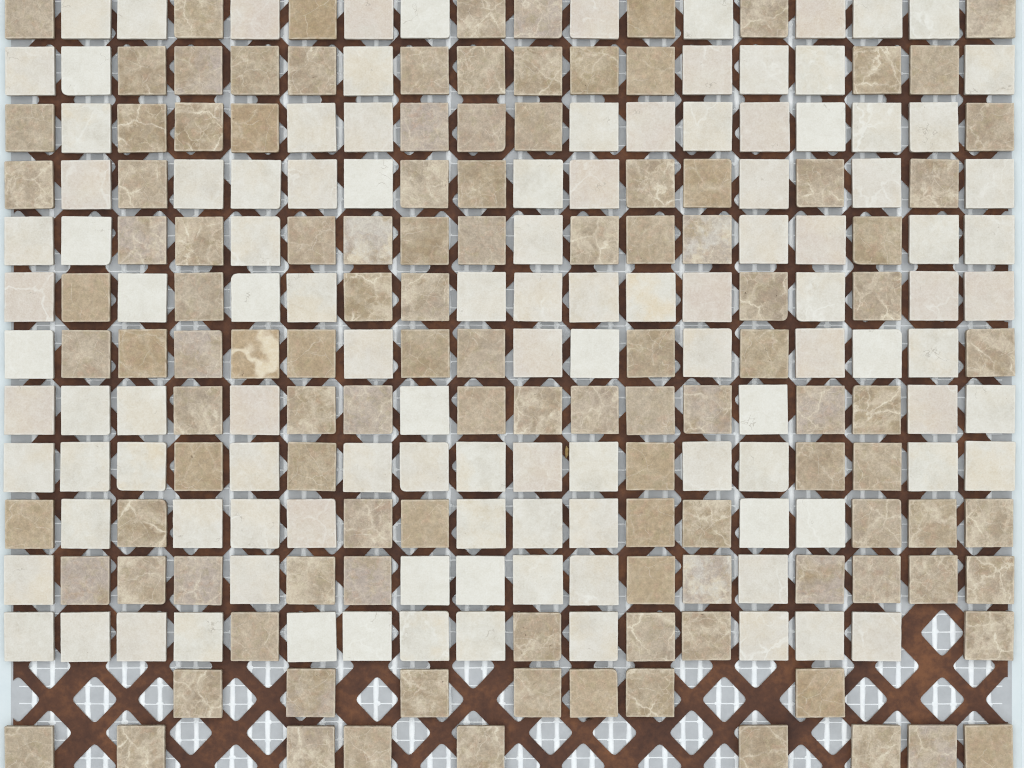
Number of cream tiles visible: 114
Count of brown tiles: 117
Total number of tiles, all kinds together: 231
